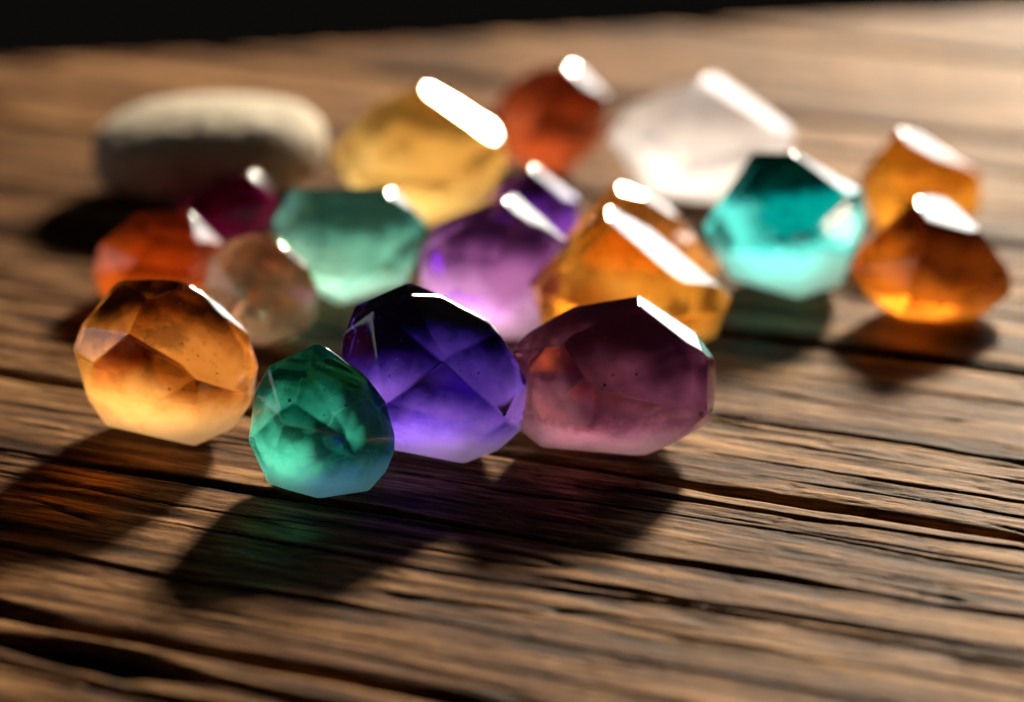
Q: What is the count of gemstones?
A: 18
